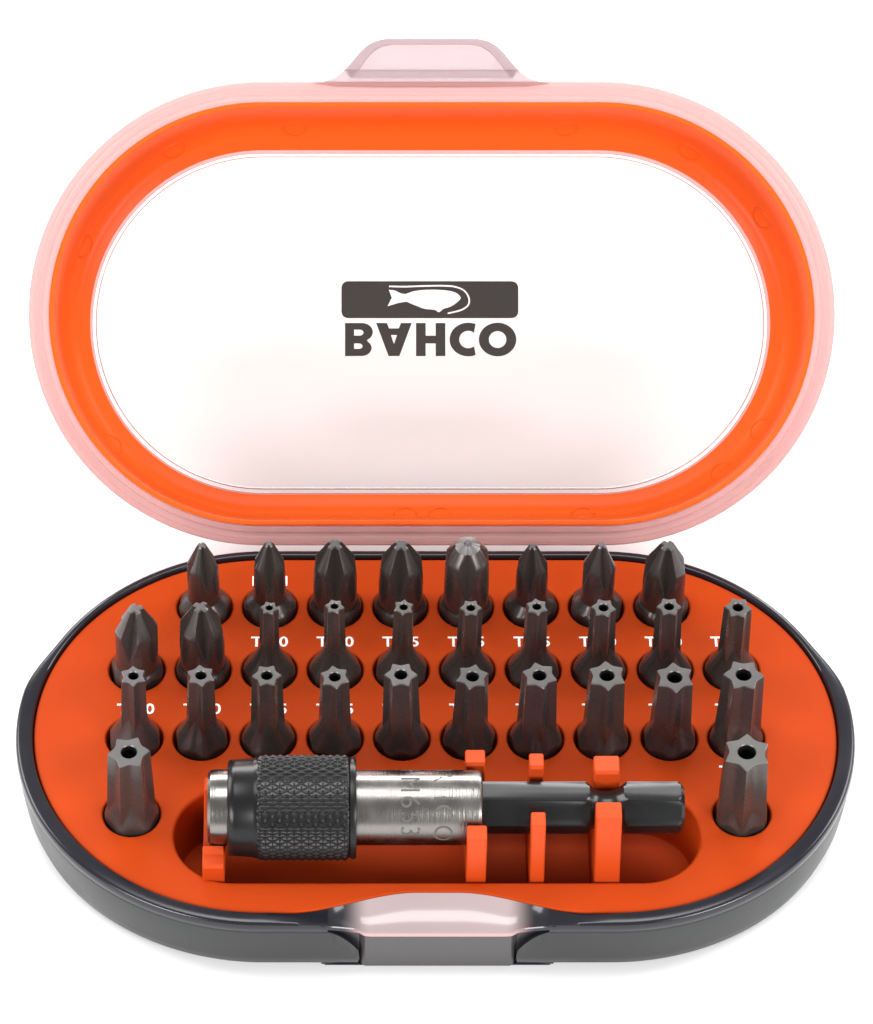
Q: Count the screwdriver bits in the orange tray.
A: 30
